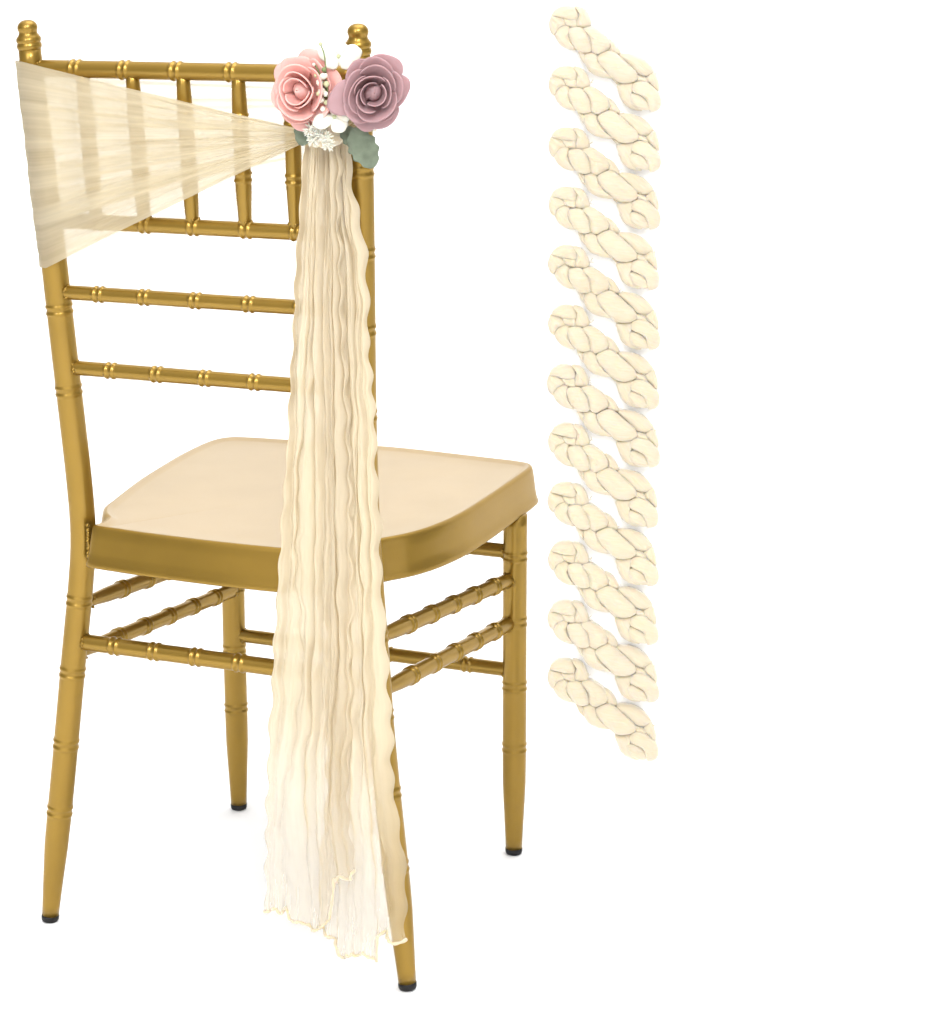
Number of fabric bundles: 12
